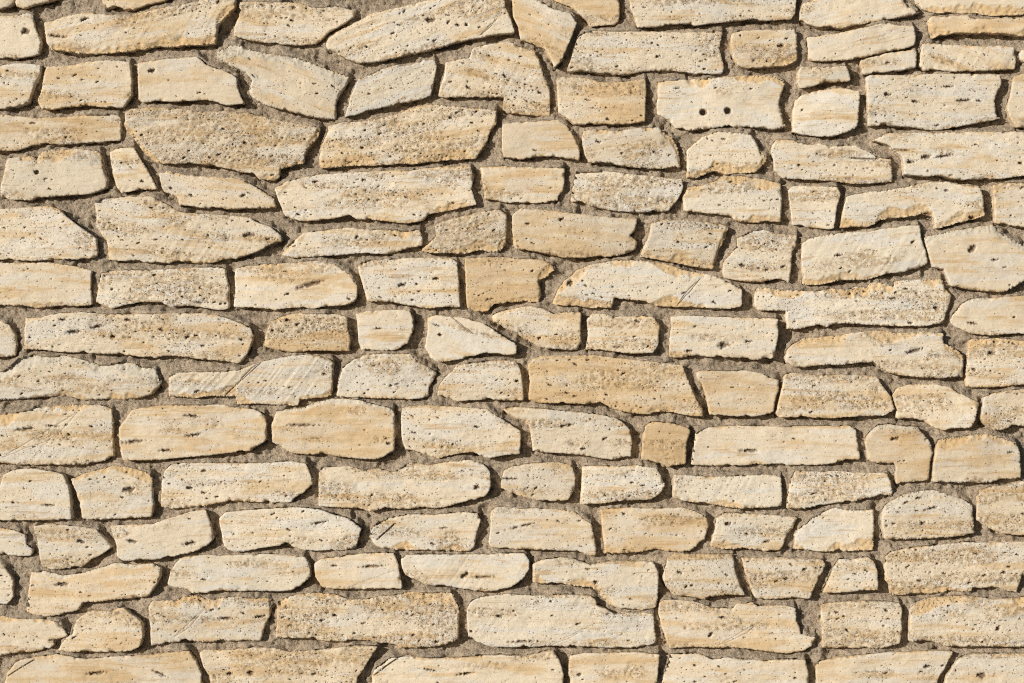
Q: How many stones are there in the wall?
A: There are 138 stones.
